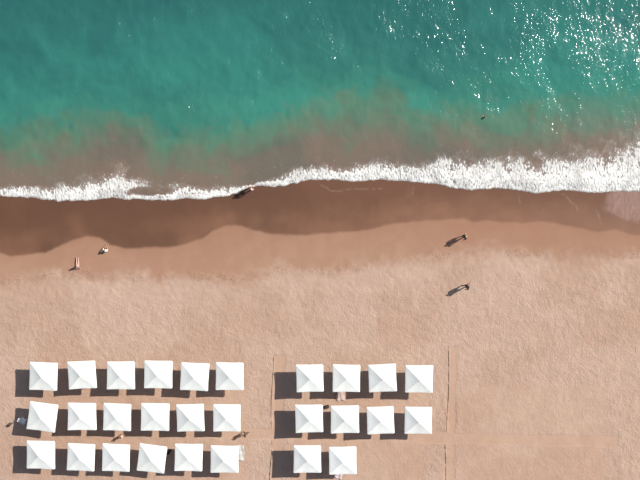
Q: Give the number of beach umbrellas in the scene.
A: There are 28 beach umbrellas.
